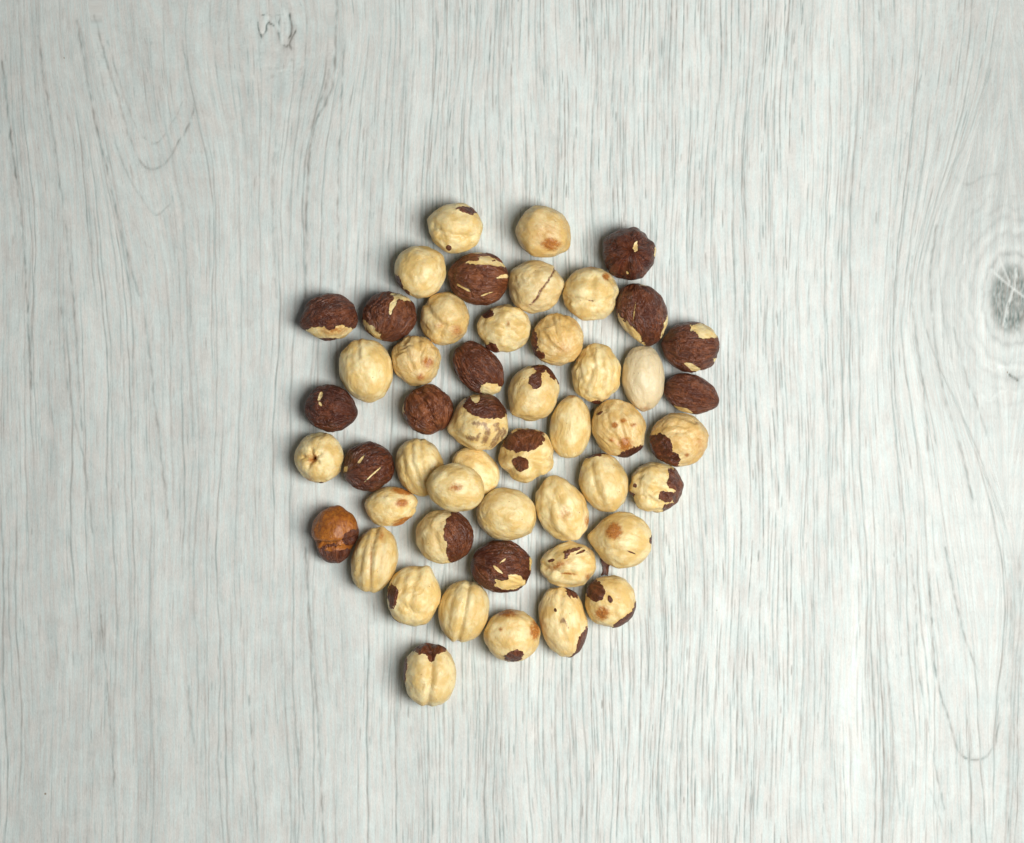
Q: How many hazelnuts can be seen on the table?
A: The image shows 50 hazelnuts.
